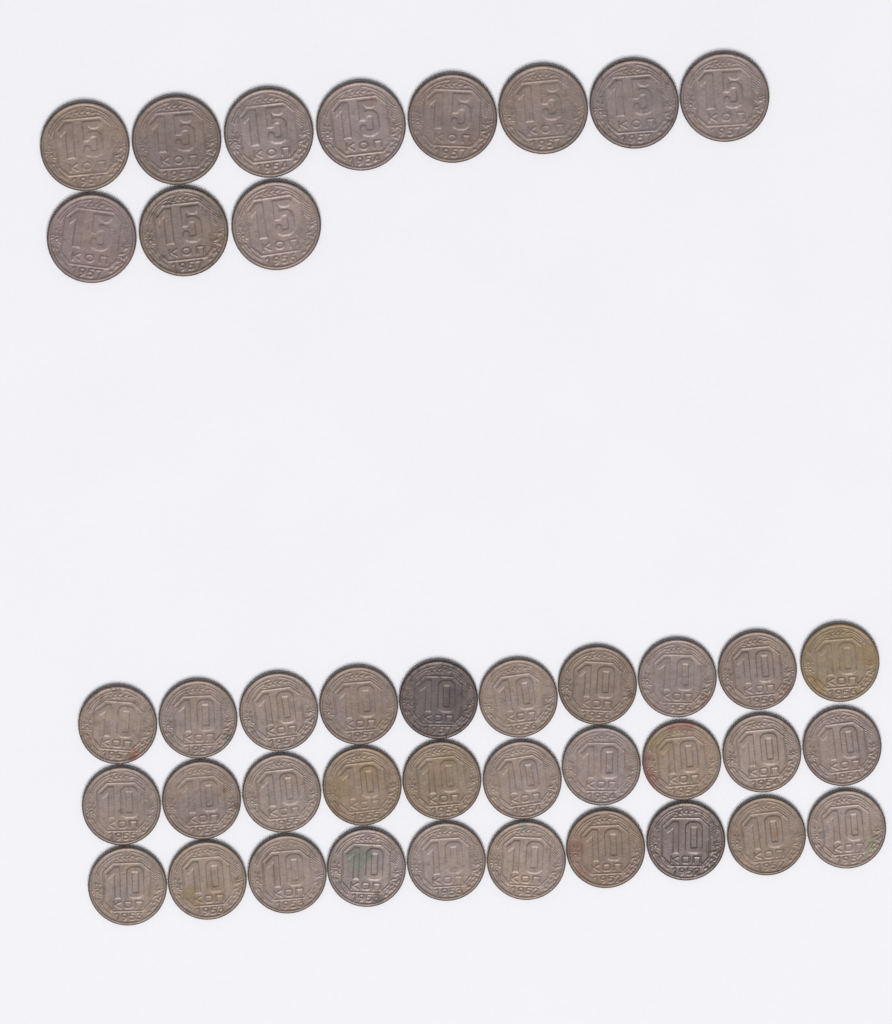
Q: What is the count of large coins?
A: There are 11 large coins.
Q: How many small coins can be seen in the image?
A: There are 30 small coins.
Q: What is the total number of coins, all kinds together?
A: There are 41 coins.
